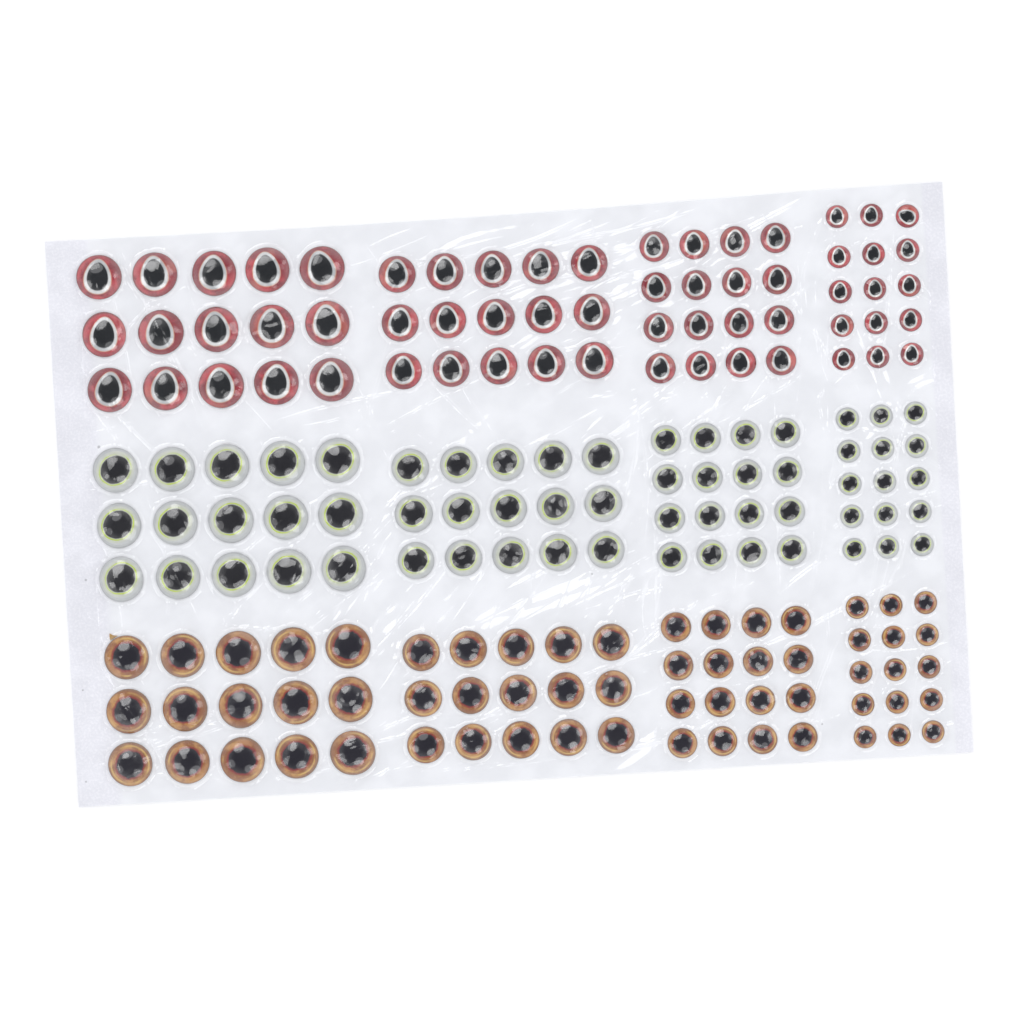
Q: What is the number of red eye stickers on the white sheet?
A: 61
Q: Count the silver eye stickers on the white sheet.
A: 61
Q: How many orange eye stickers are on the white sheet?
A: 61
